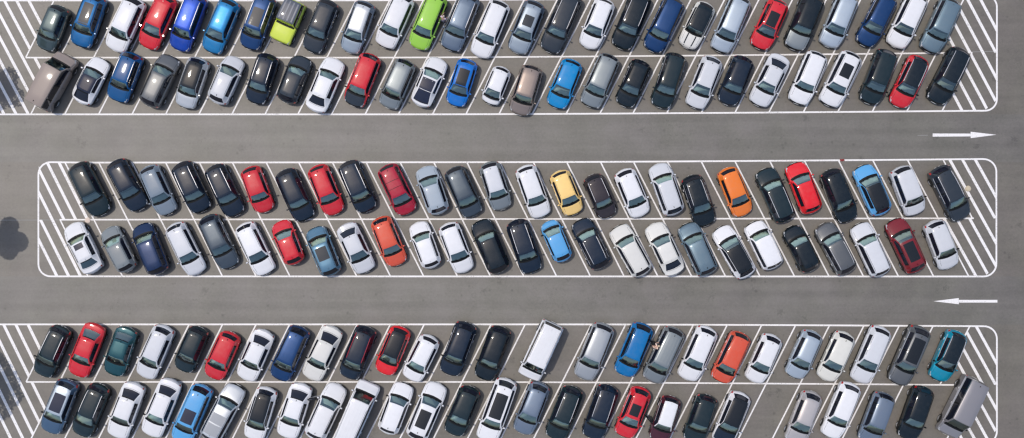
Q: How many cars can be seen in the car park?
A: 158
